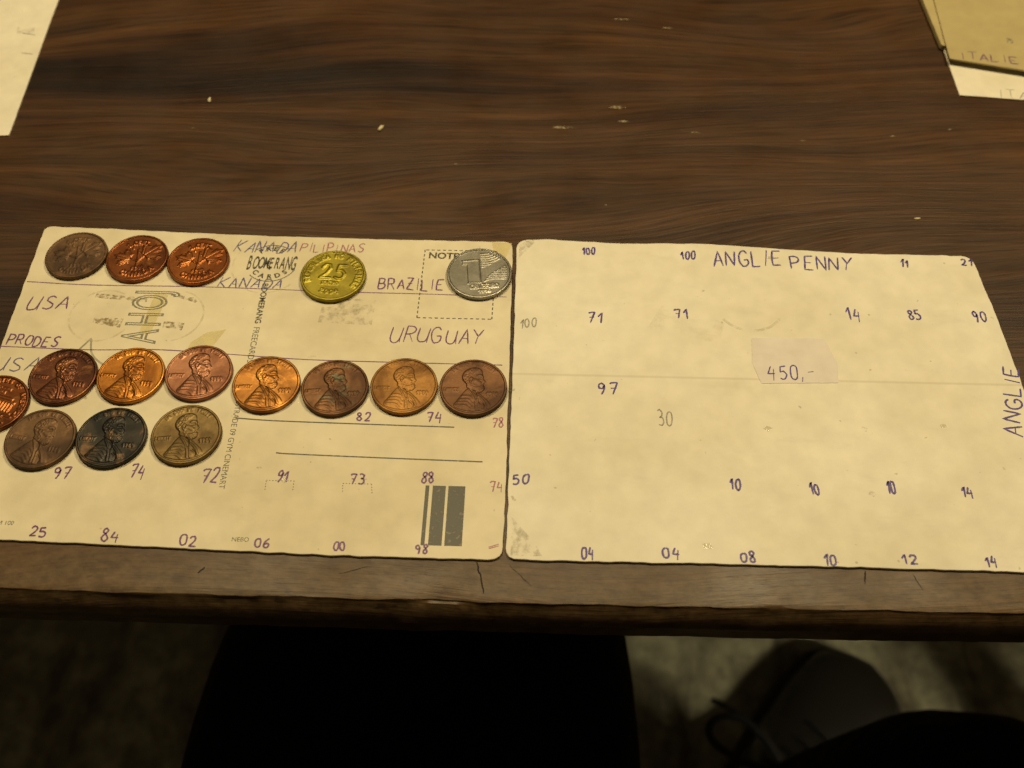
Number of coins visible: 16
